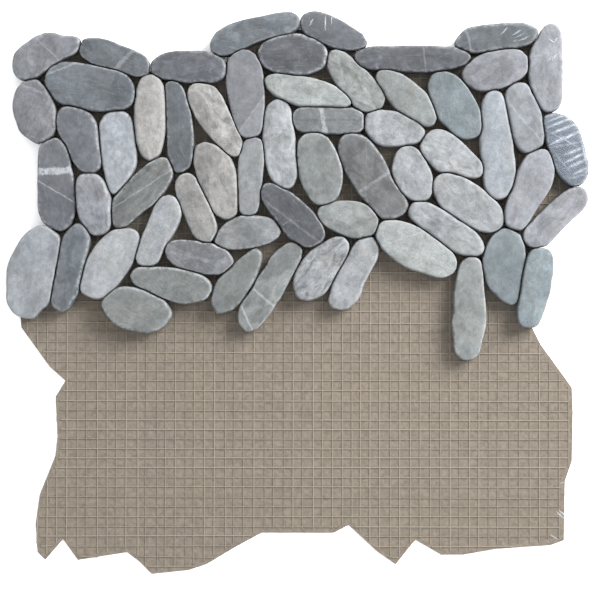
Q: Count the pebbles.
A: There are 60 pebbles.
